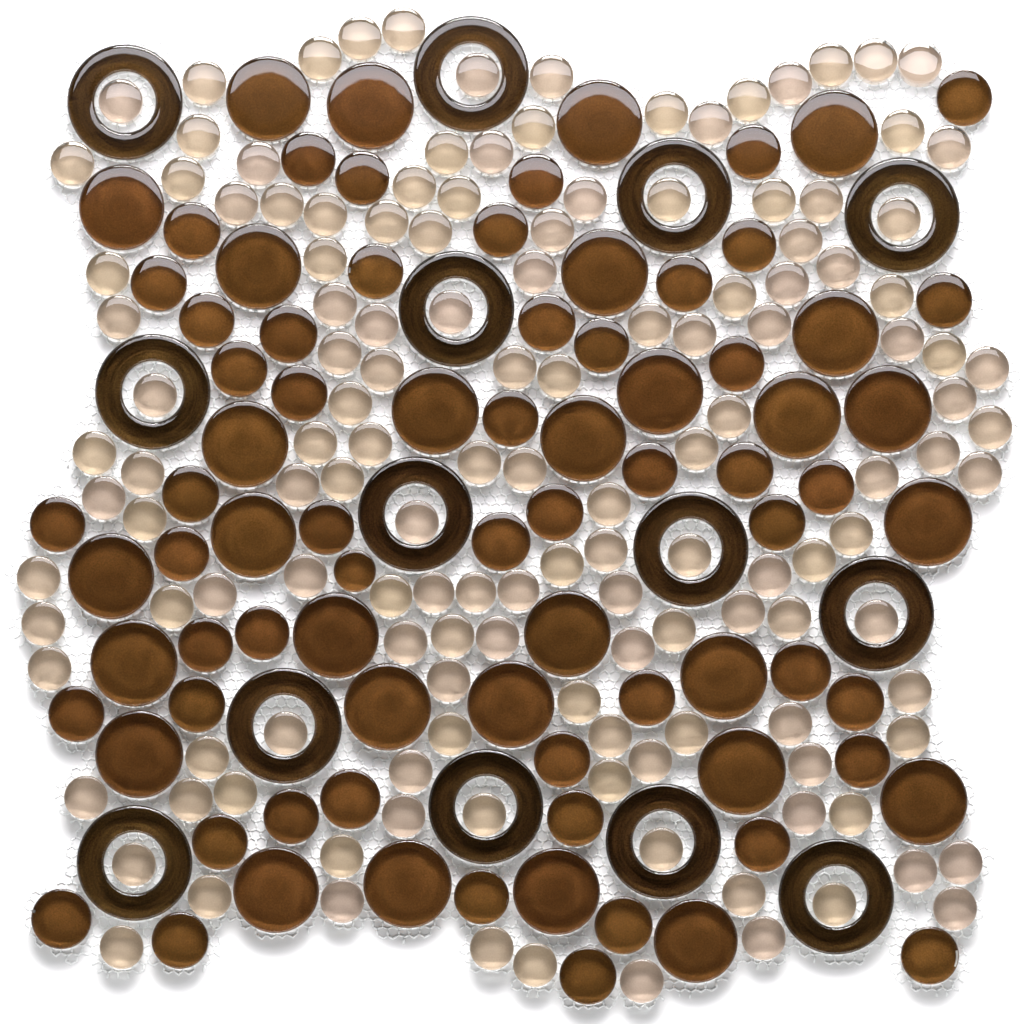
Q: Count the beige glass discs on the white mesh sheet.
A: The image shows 140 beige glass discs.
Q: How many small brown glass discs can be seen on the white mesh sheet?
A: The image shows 51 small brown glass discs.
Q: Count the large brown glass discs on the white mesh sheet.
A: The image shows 30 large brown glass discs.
